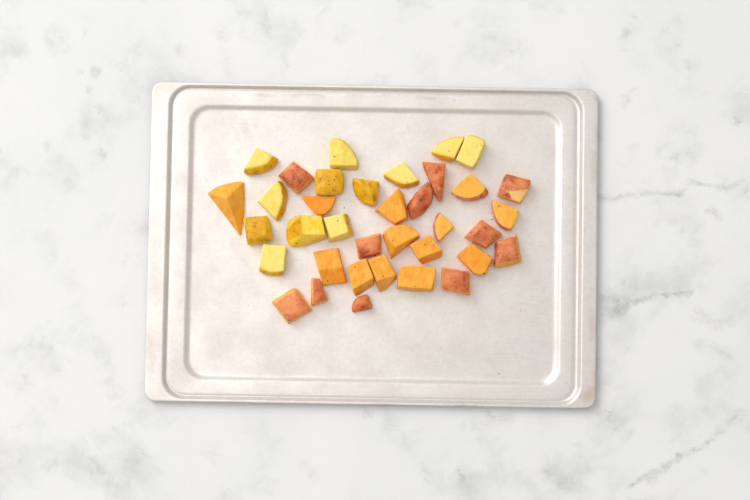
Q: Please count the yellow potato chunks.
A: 12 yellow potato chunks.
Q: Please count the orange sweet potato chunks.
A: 24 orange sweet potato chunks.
